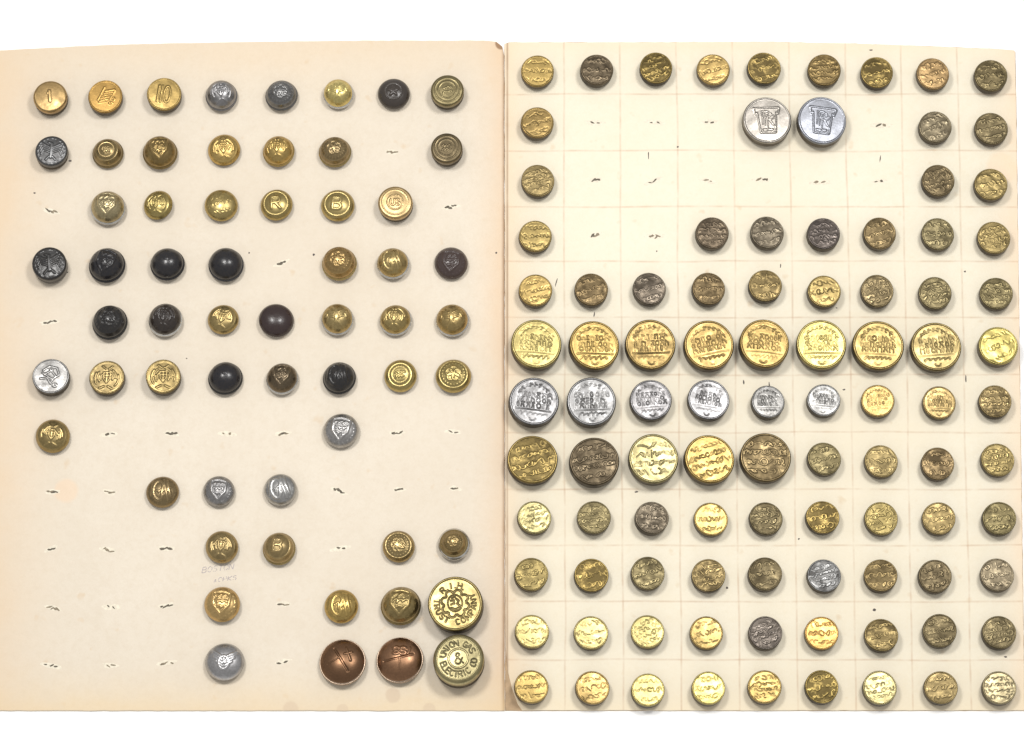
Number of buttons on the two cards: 156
